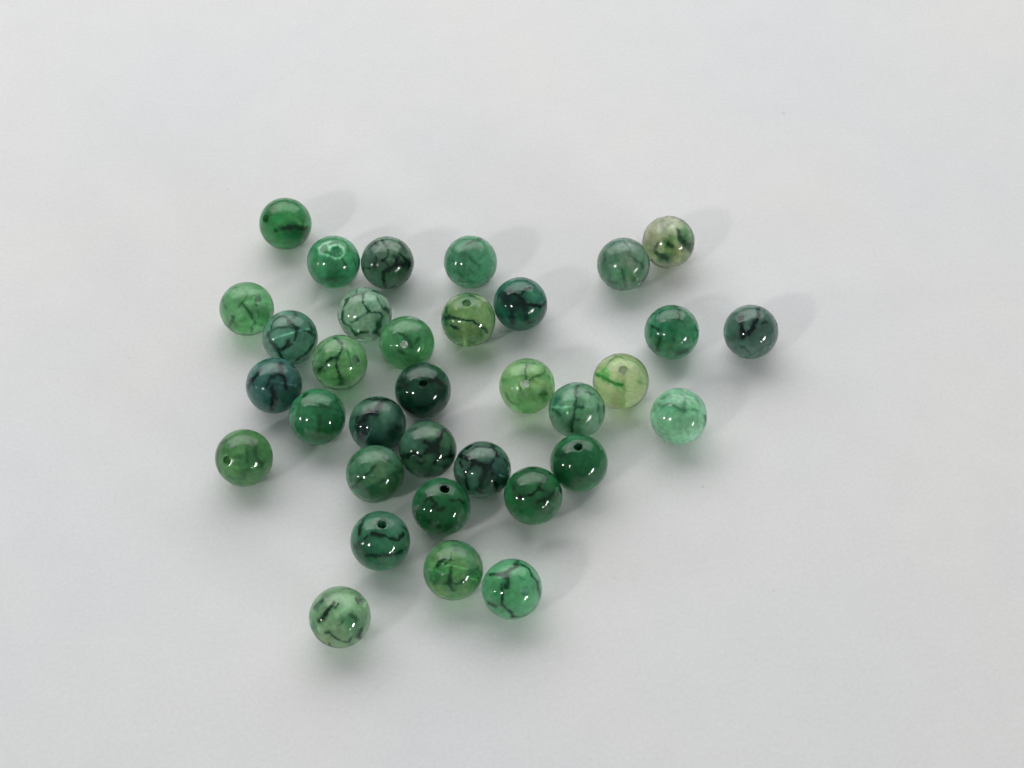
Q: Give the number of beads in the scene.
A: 34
